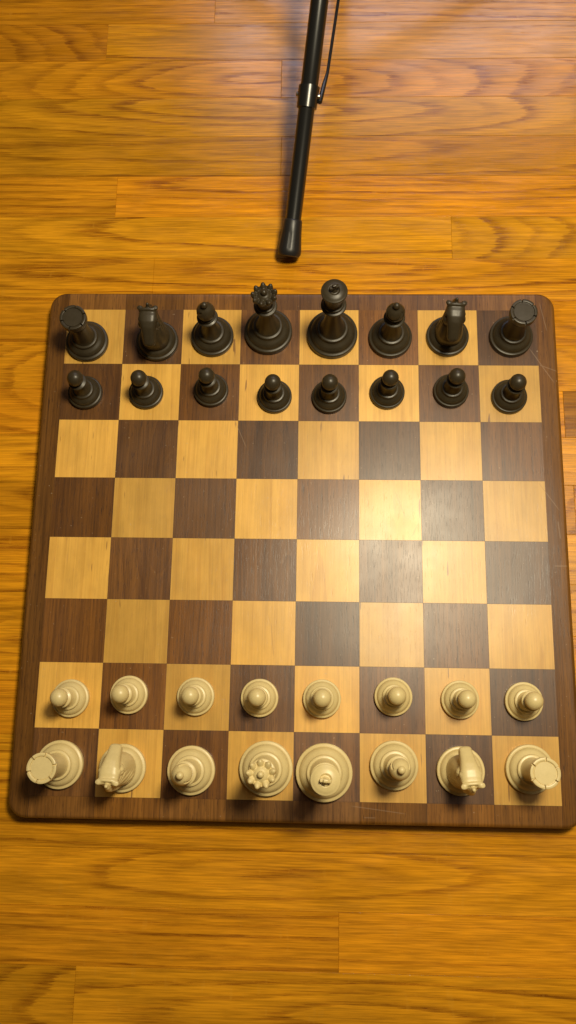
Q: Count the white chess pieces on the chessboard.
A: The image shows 16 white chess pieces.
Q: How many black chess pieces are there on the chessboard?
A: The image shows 16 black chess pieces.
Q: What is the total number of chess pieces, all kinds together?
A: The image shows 32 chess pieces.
